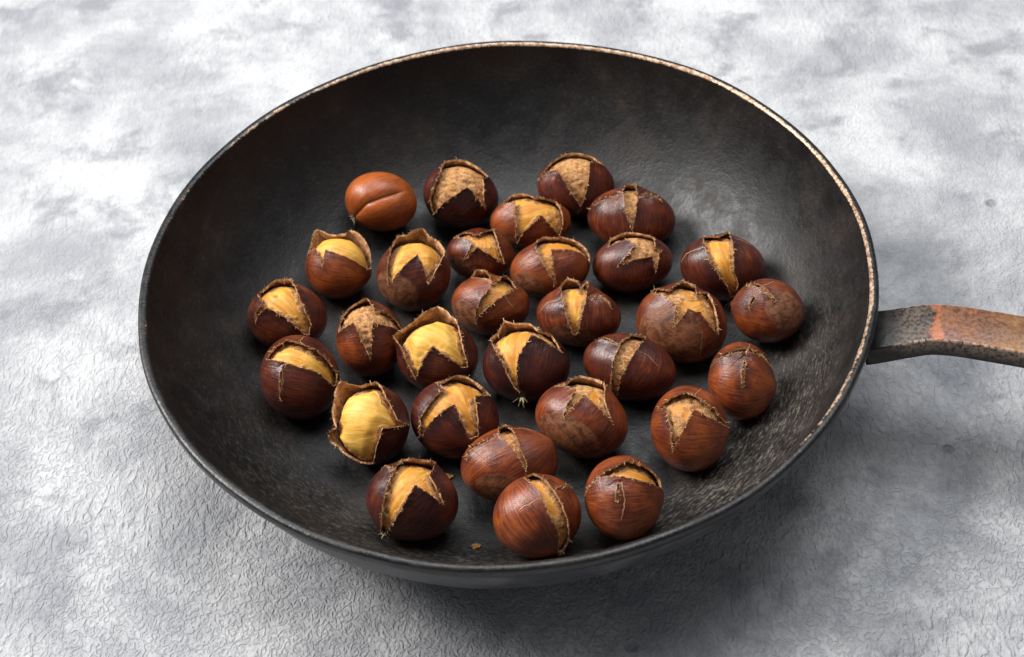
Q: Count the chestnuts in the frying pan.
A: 30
